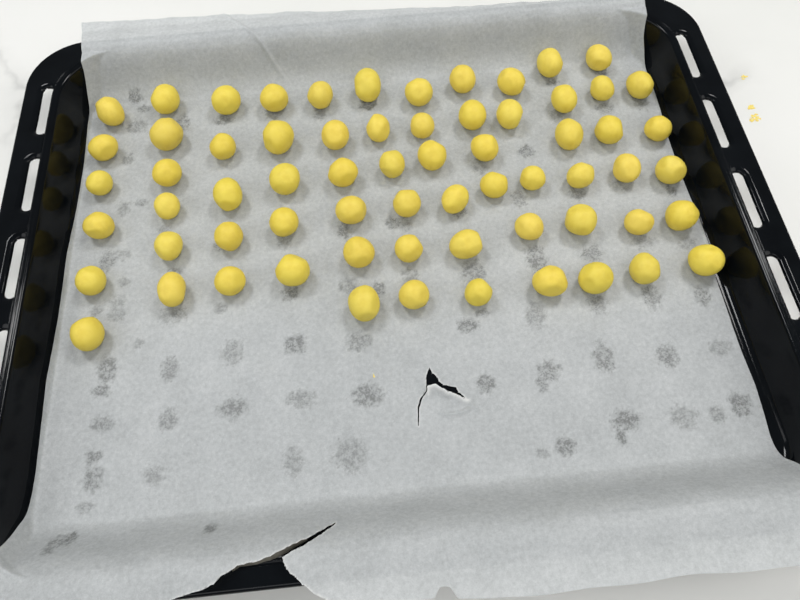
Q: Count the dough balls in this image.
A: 66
